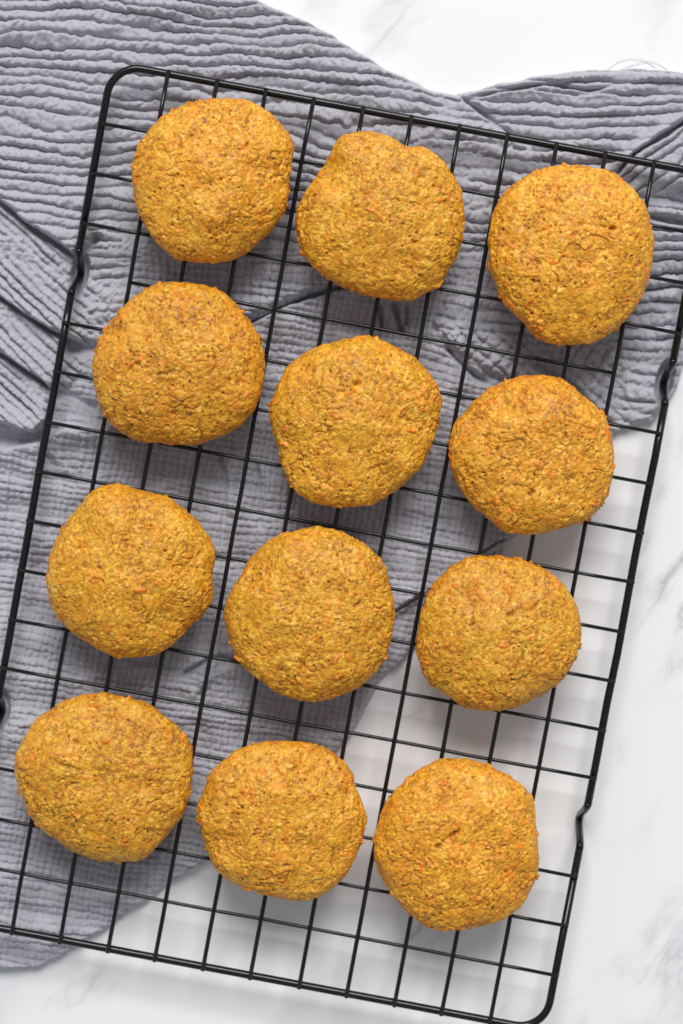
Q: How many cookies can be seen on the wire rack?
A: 12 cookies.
